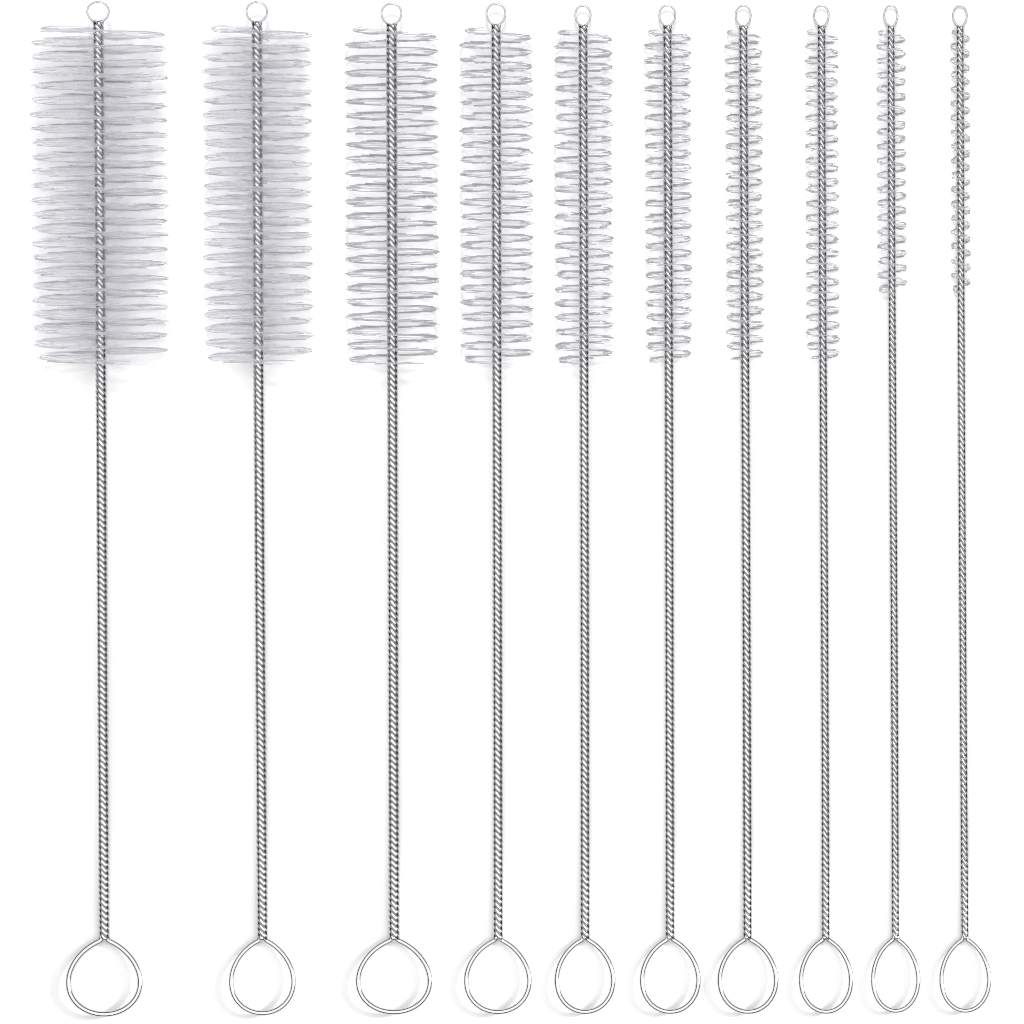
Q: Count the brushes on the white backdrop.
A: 10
